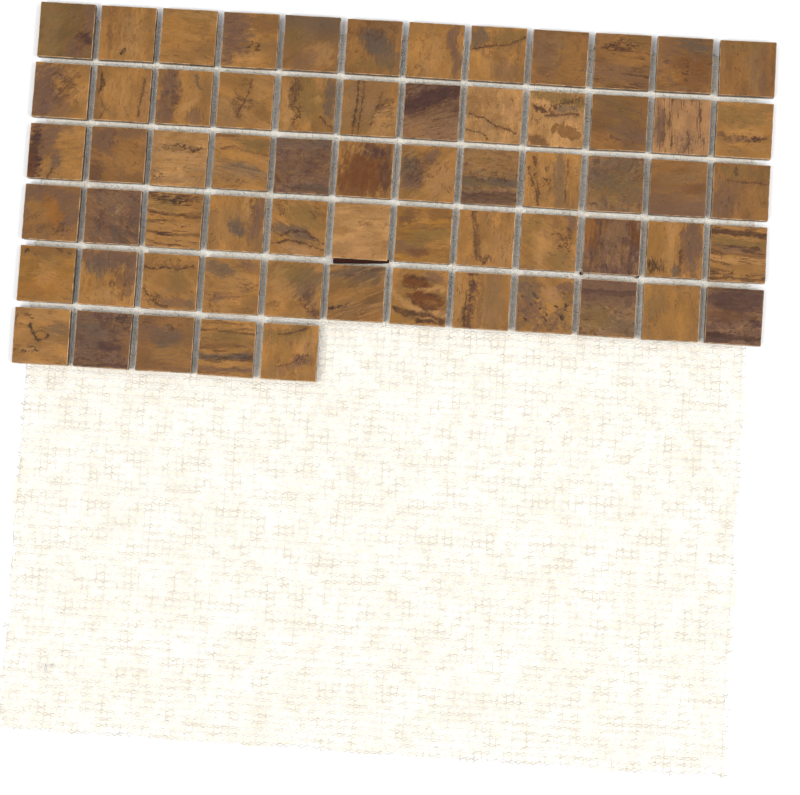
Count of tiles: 65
